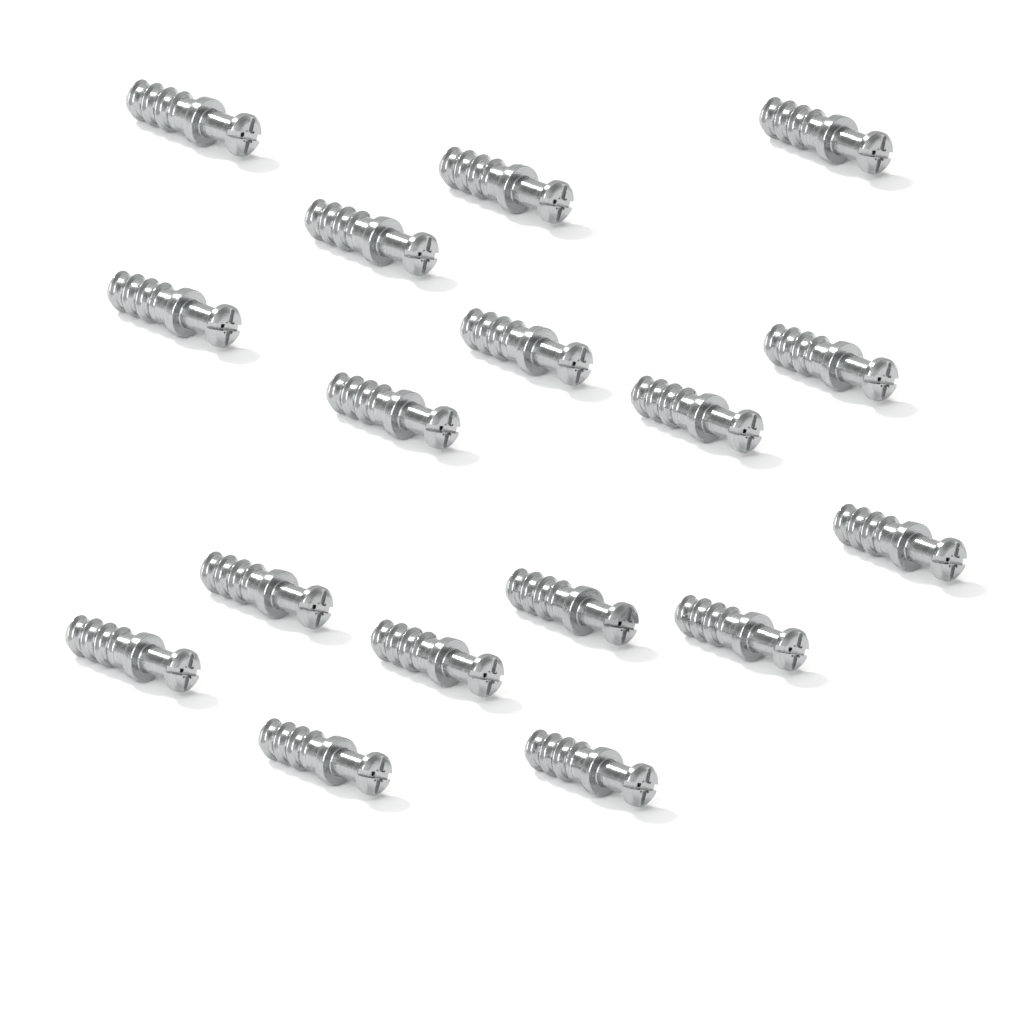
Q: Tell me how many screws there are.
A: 17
